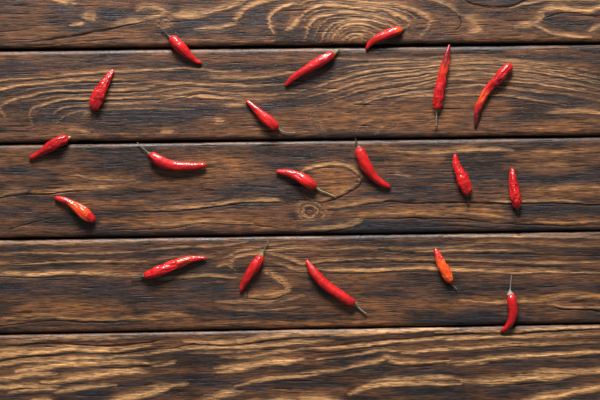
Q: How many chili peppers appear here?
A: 19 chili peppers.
